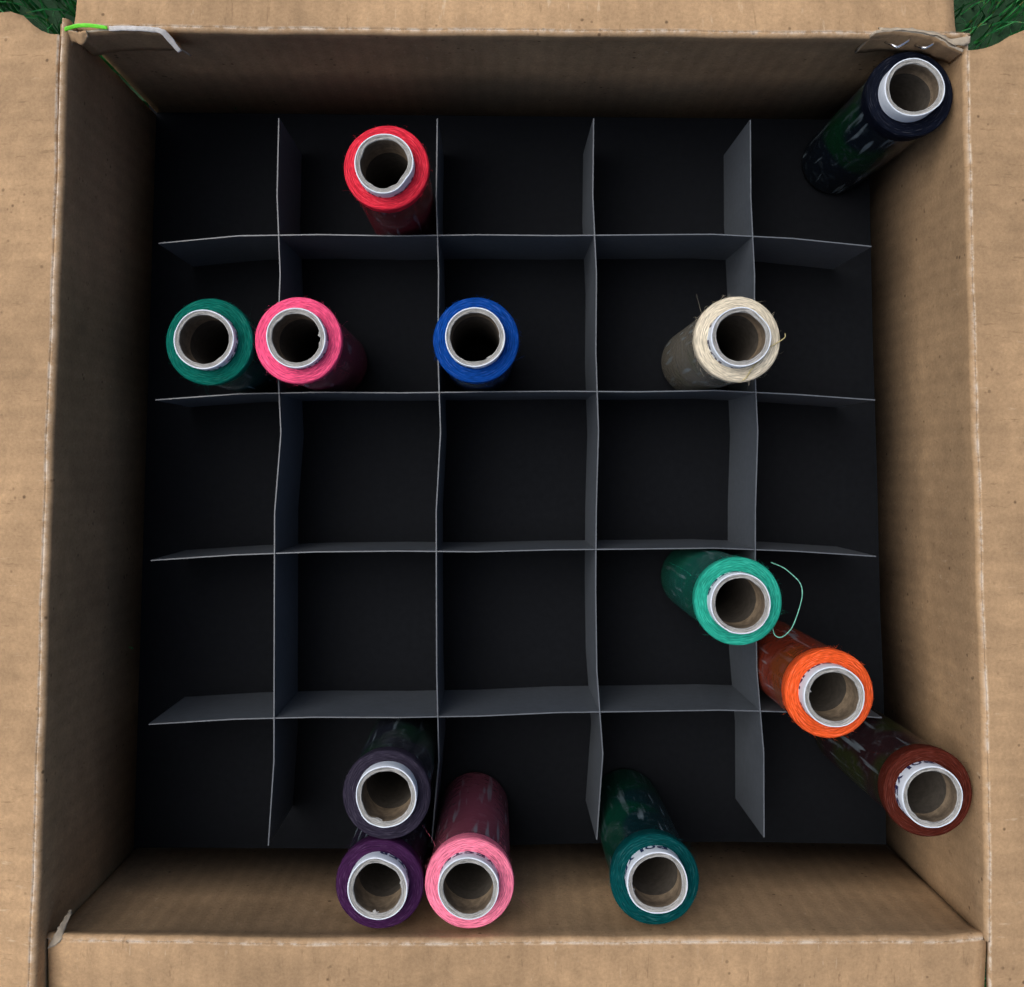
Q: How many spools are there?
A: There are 13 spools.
